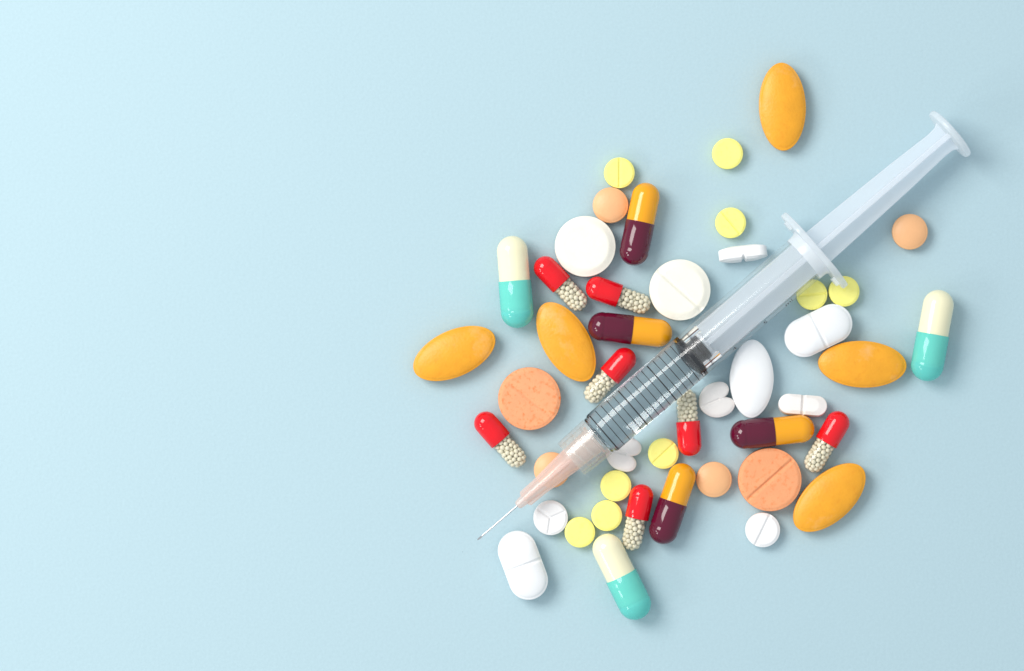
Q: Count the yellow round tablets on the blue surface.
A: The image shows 9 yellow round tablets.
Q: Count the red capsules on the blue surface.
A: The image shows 7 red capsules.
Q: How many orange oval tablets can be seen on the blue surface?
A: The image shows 5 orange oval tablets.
